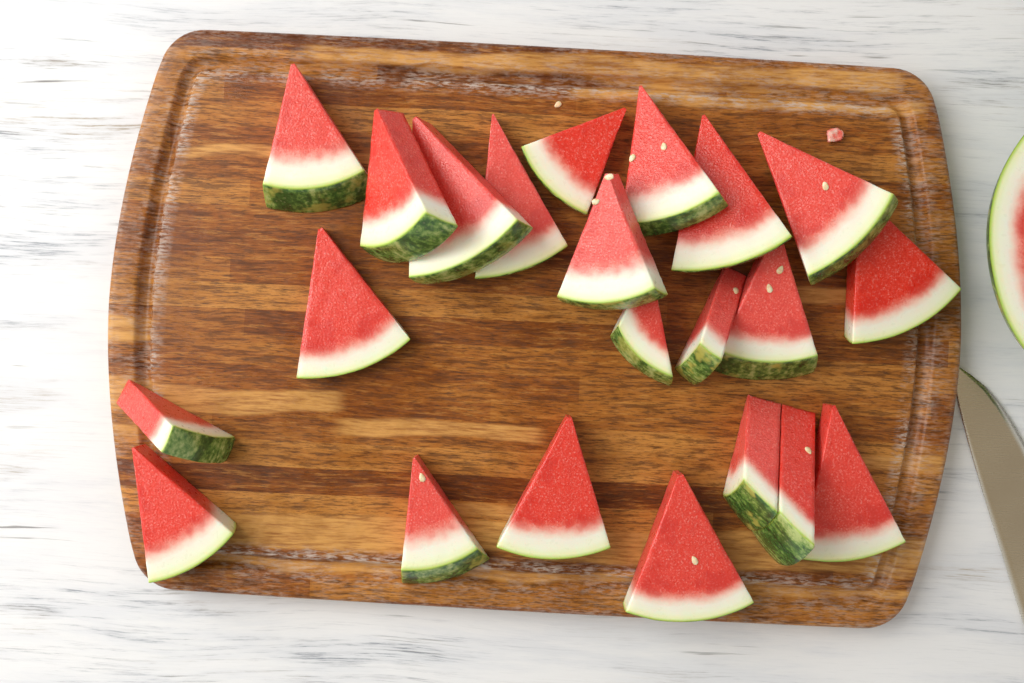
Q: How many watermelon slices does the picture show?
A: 22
